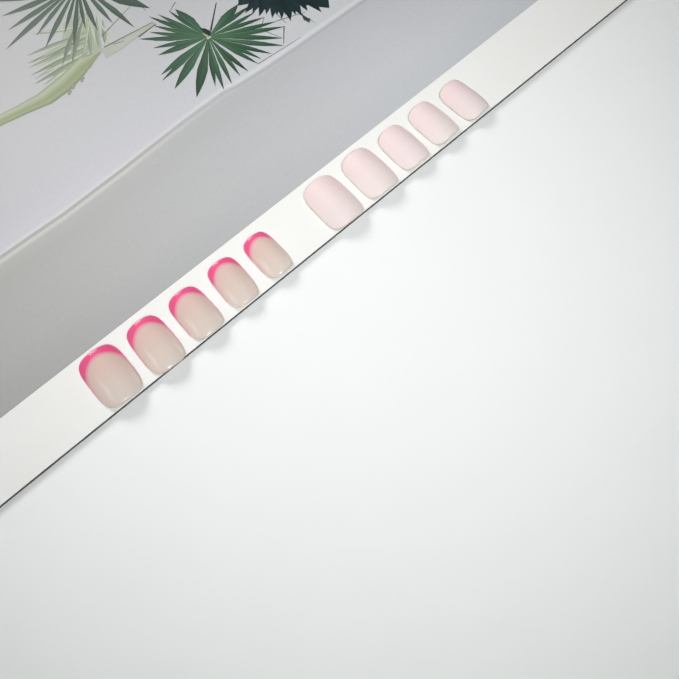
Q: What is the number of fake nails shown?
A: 10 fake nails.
